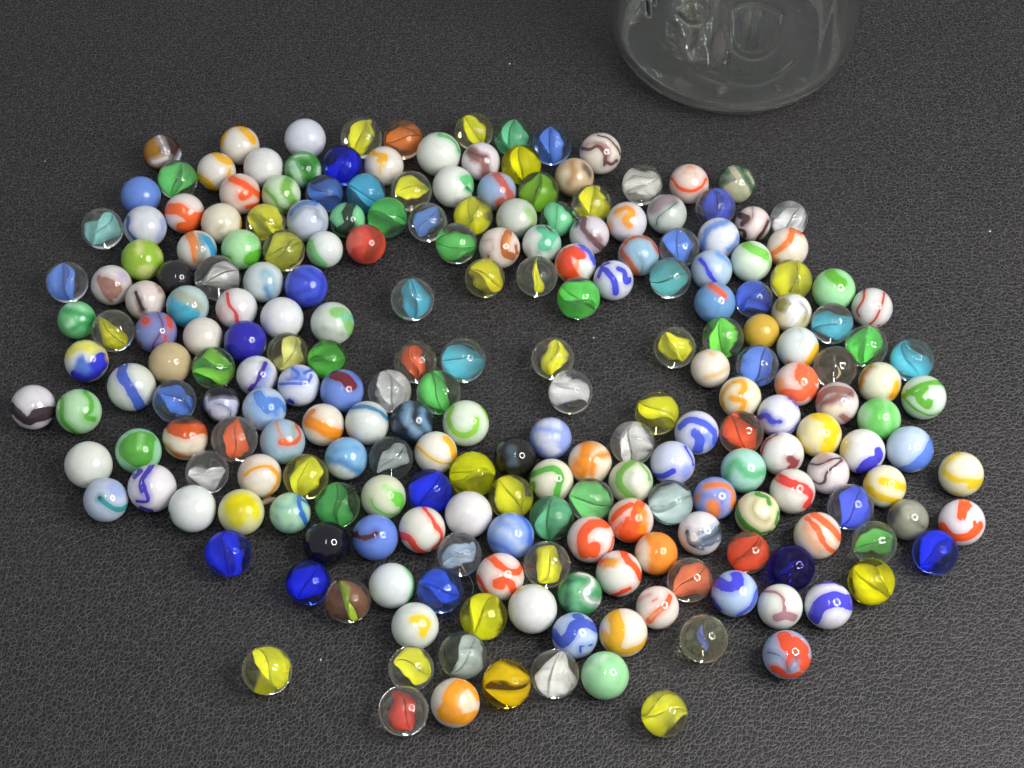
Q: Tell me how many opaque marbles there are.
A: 142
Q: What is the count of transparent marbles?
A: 87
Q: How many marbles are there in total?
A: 229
